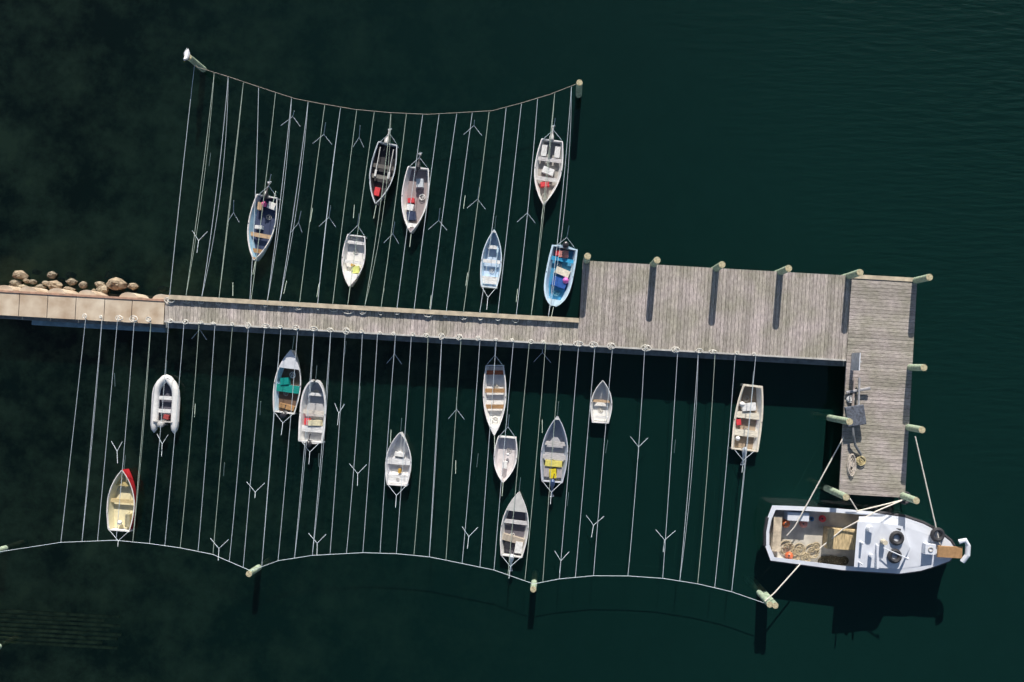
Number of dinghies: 18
